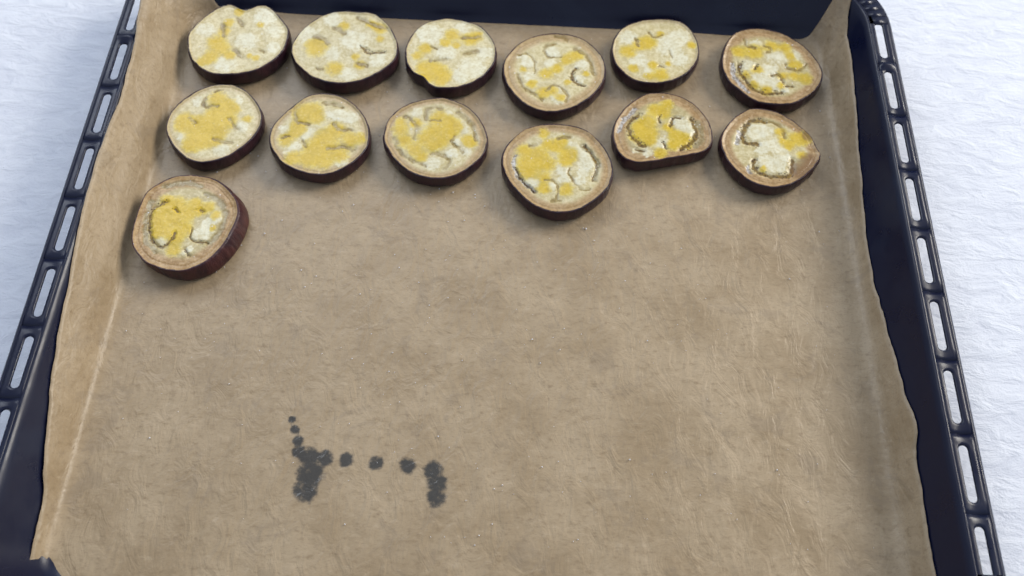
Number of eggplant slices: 13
